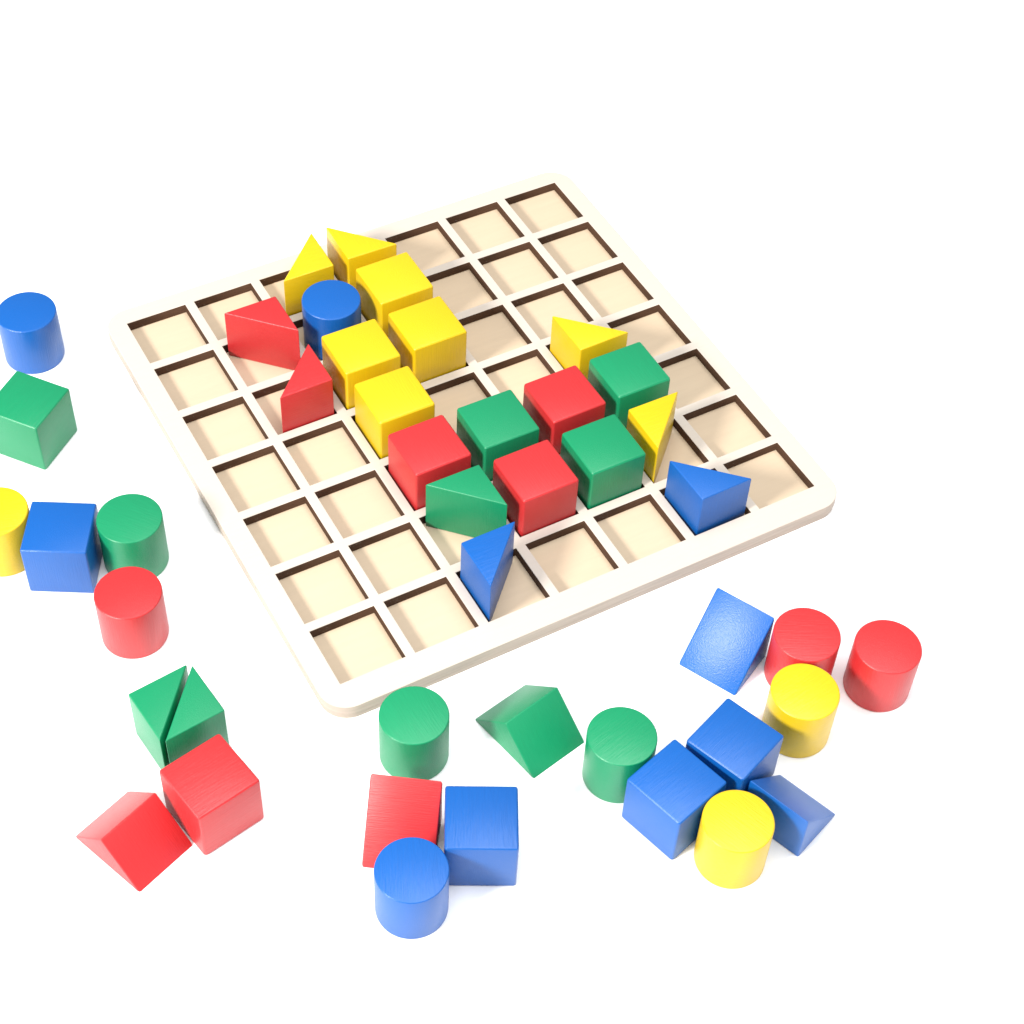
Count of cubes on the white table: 16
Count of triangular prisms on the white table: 16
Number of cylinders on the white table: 12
